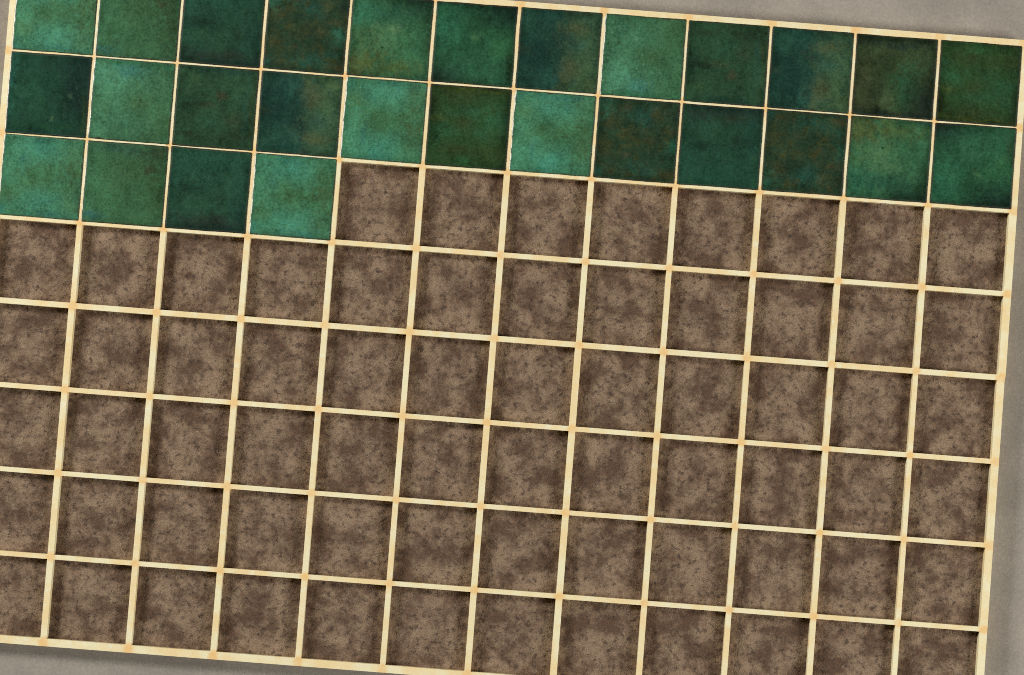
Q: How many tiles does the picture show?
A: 28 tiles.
